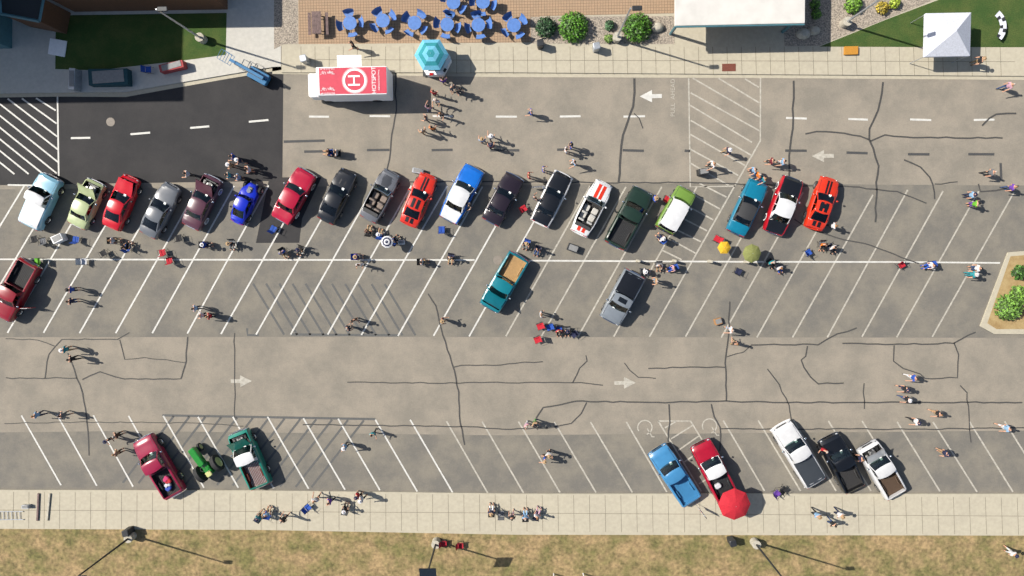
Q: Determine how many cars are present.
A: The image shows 17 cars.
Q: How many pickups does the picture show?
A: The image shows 12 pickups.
